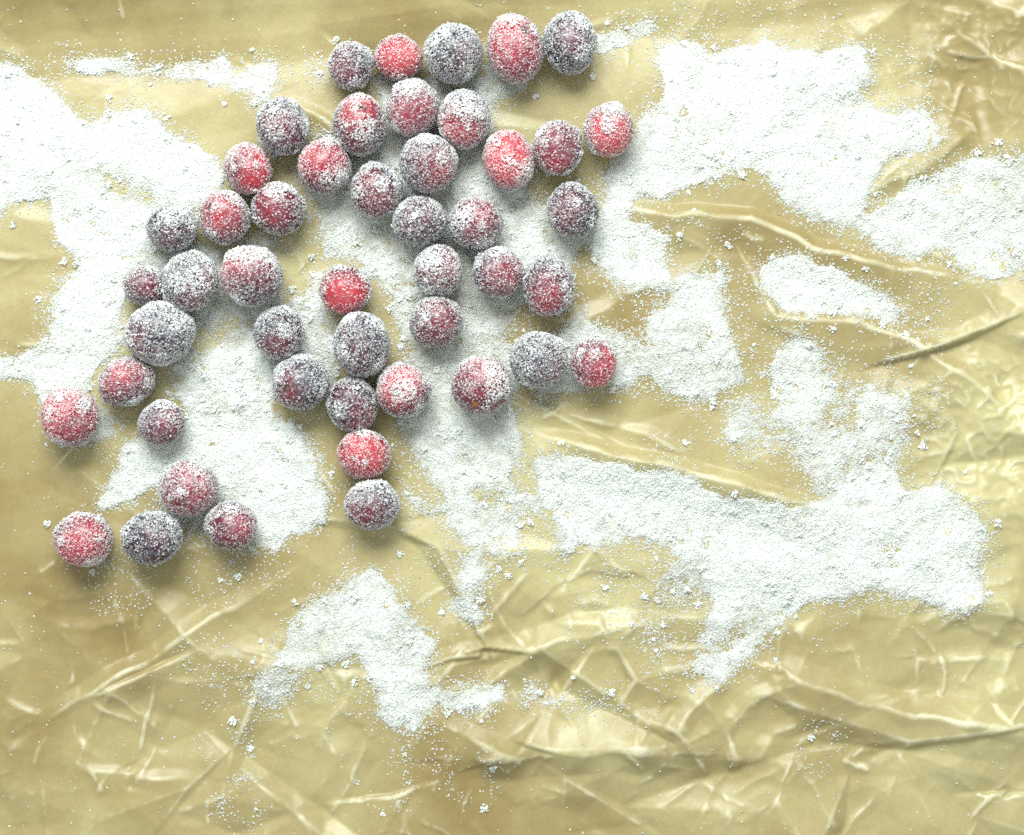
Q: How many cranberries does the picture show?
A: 48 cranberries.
